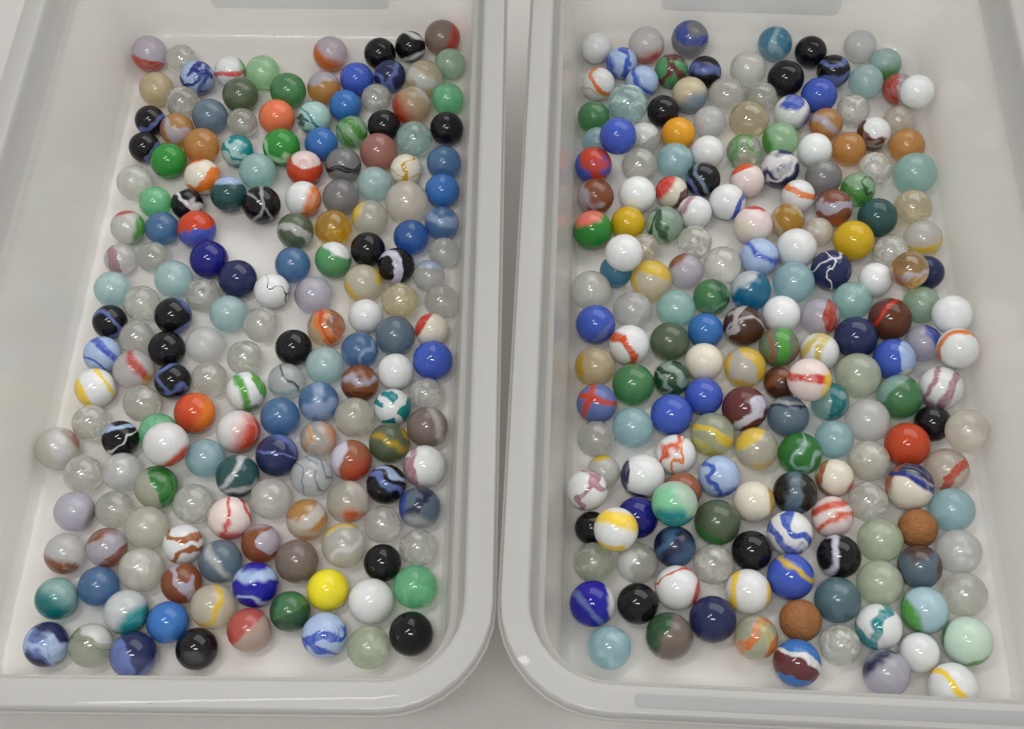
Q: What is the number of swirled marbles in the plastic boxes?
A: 184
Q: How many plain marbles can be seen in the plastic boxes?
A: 172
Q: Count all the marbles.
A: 356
